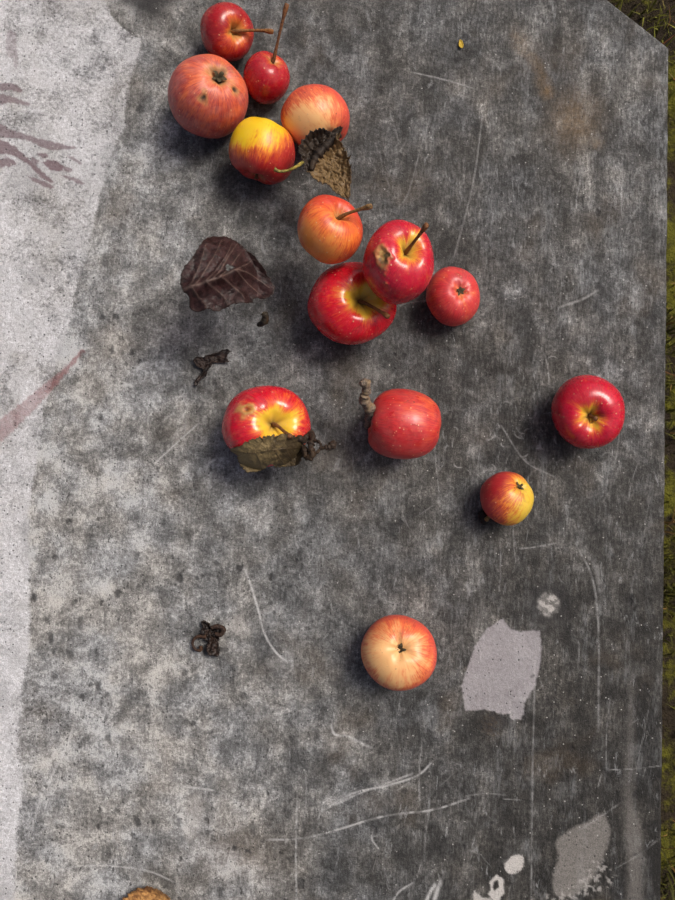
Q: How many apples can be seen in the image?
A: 14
